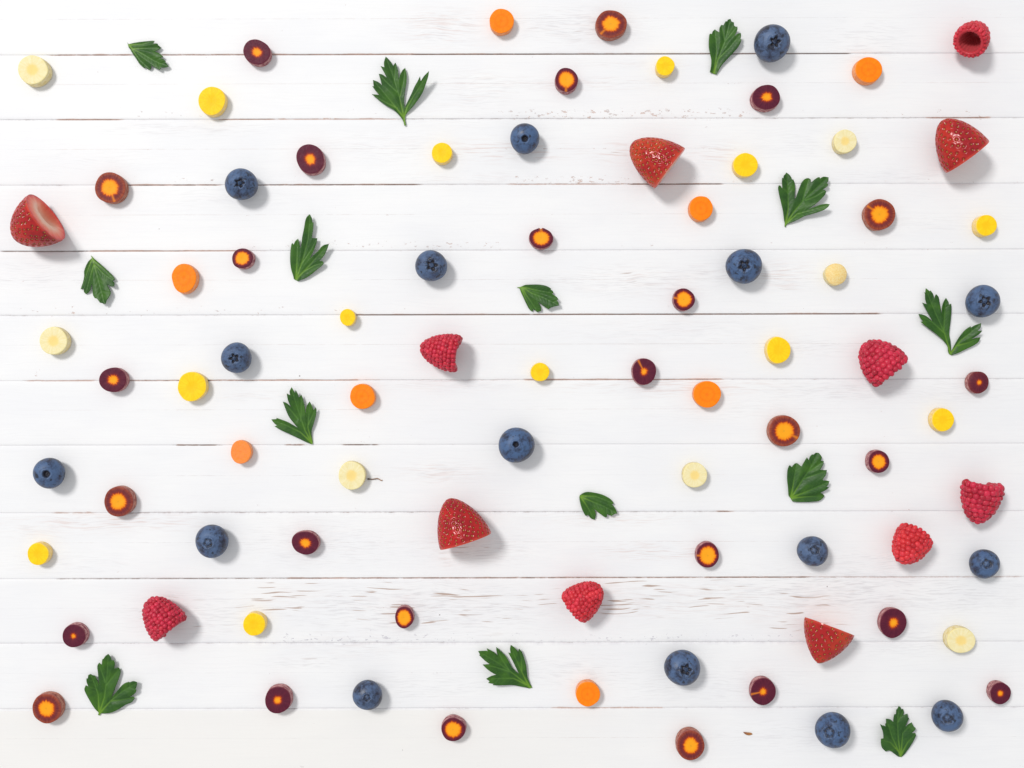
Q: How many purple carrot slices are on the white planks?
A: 27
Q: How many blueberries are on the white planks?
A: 16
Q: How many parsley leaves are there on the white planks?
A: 14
